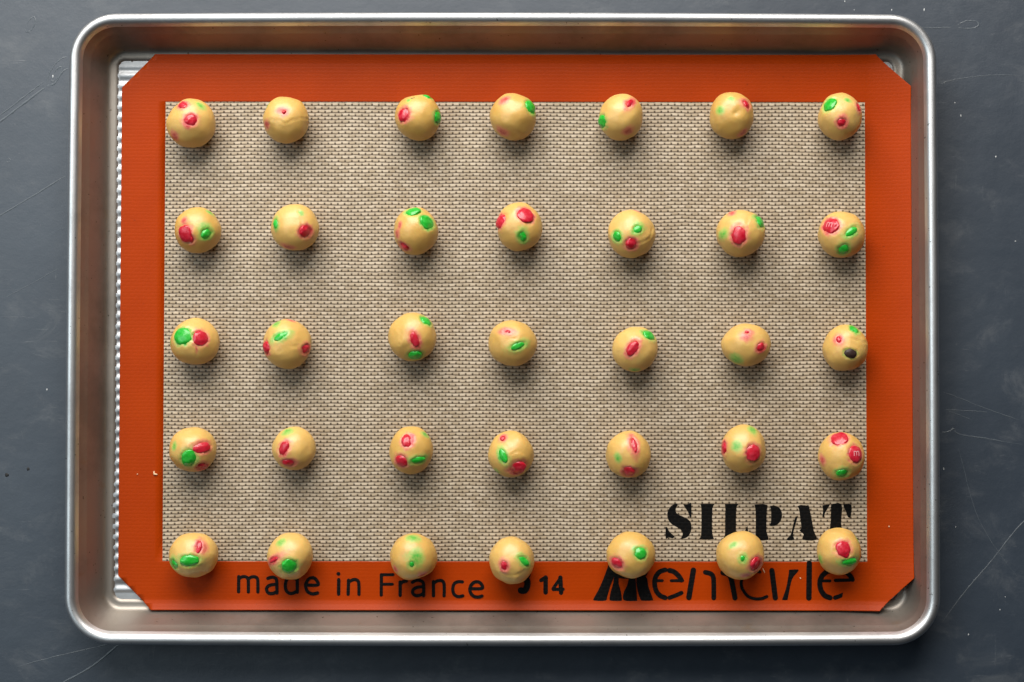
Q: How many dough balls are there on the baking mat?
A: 35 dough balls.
